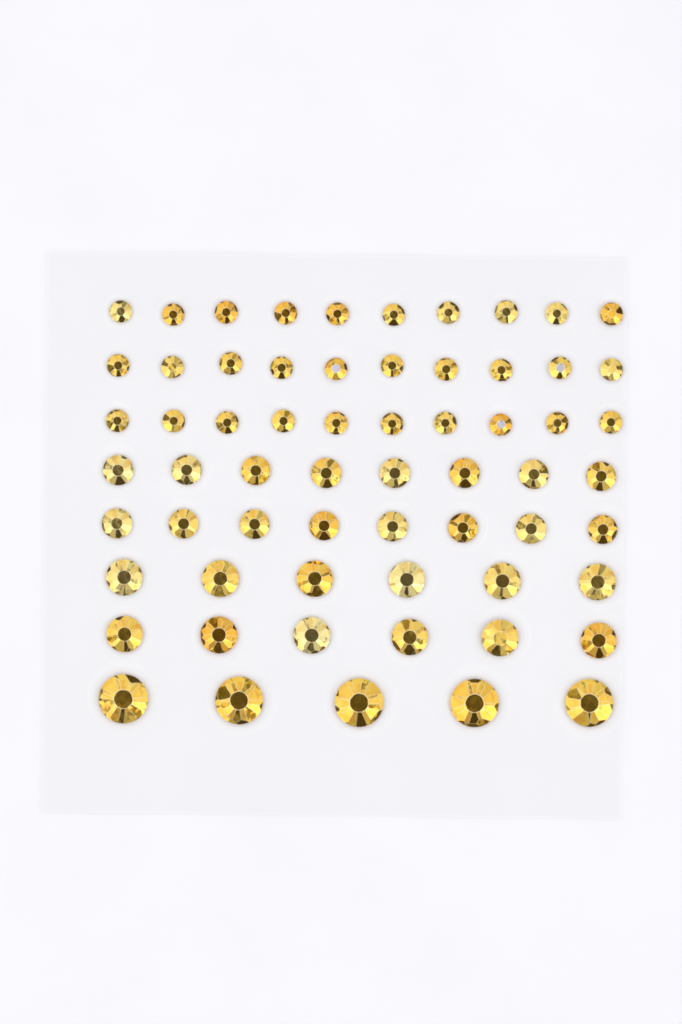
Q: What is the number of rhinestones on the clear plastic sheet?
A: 63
